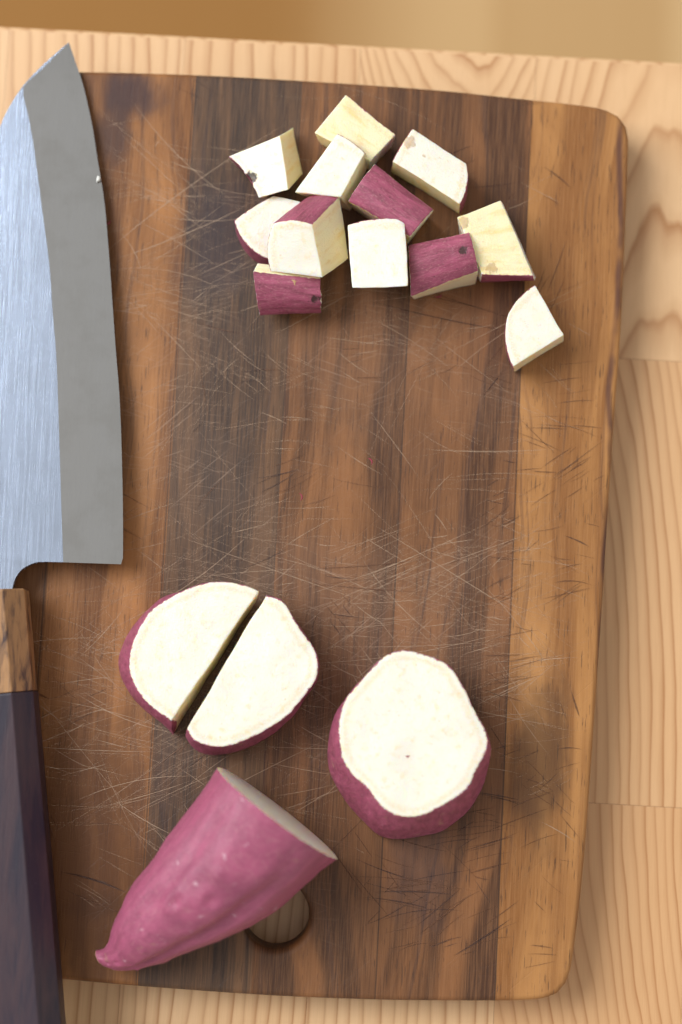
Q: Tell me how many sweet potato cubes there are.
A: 12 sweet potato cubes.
